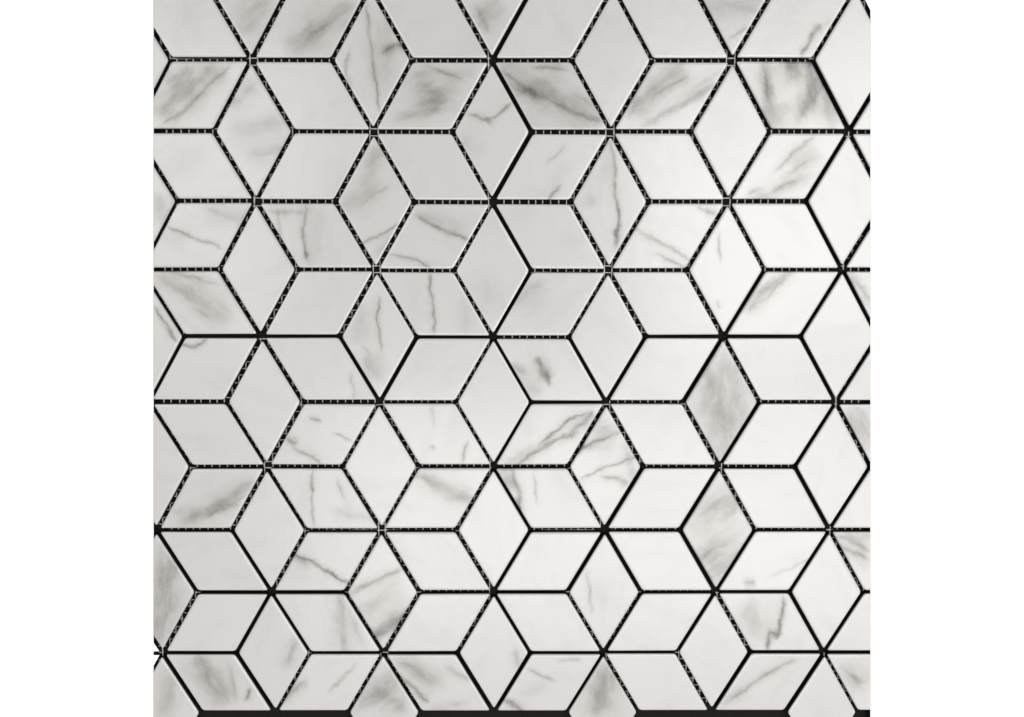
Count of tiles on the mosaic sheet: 118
